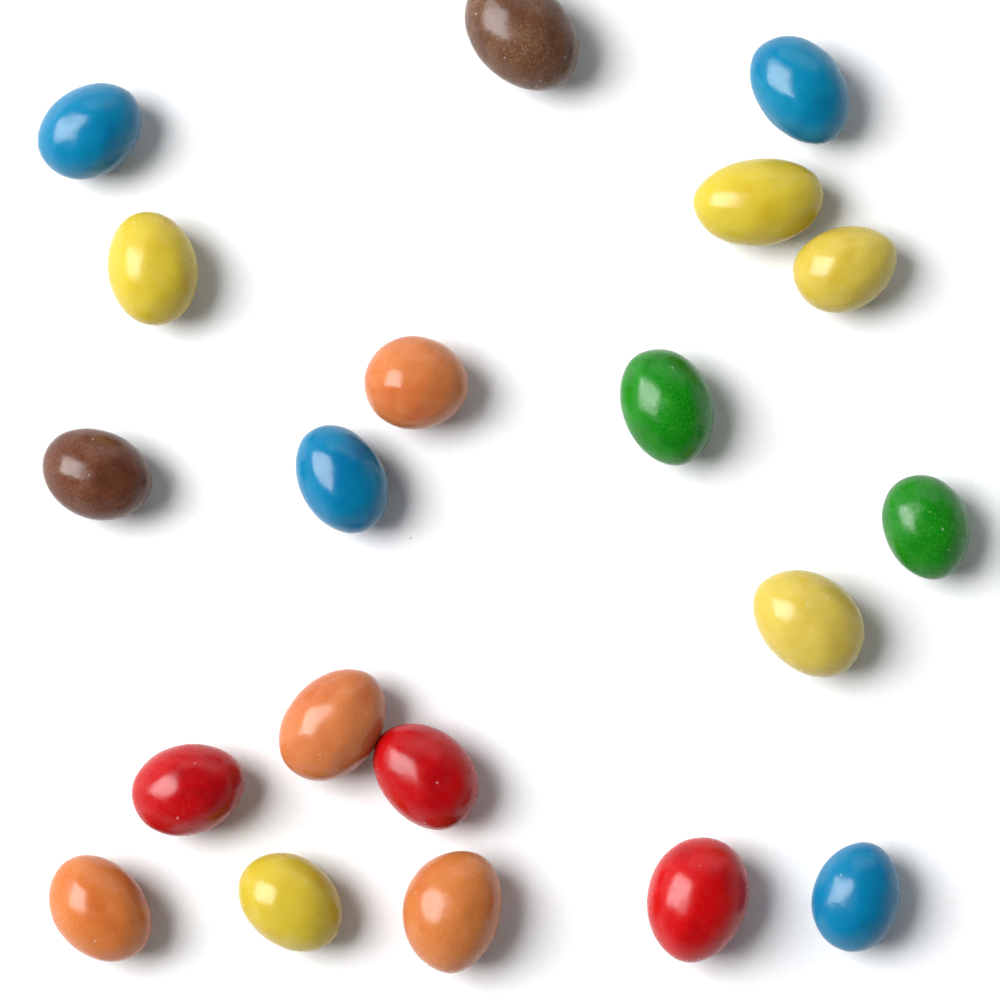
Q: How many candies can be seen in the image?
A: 20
